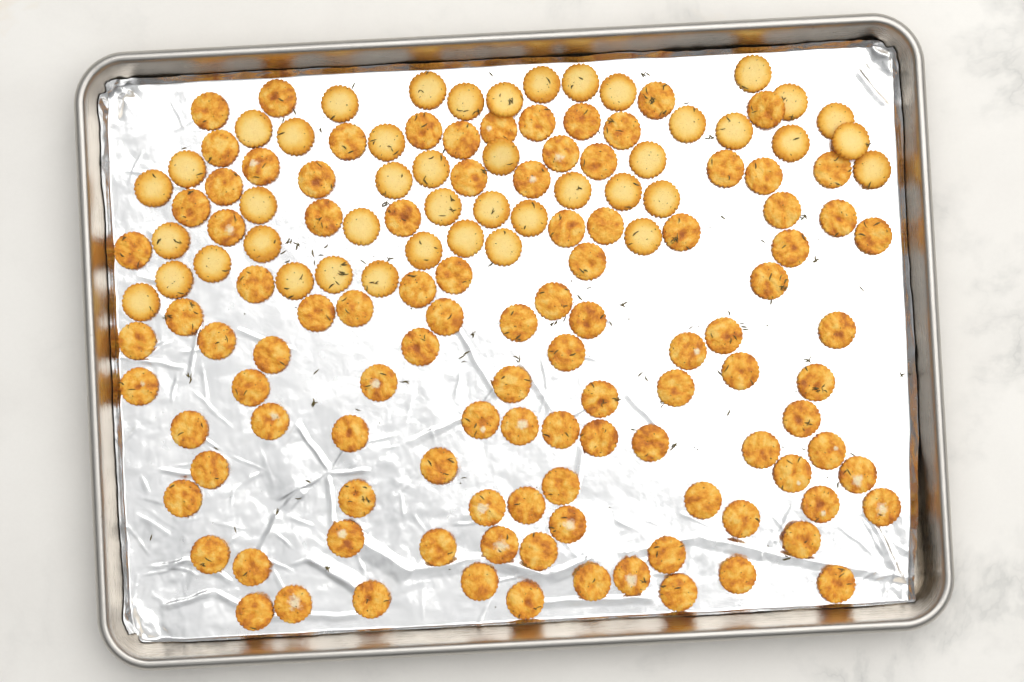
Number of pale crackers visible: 44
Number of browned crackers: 105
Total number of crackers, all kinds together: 149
